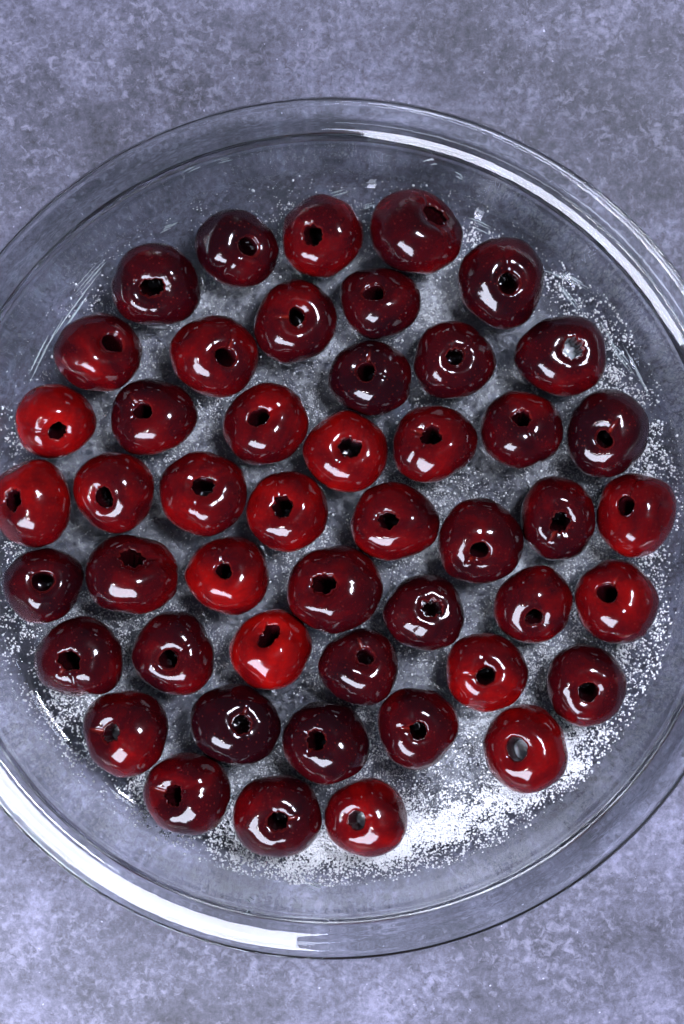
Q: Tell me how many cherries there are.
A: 48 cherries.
